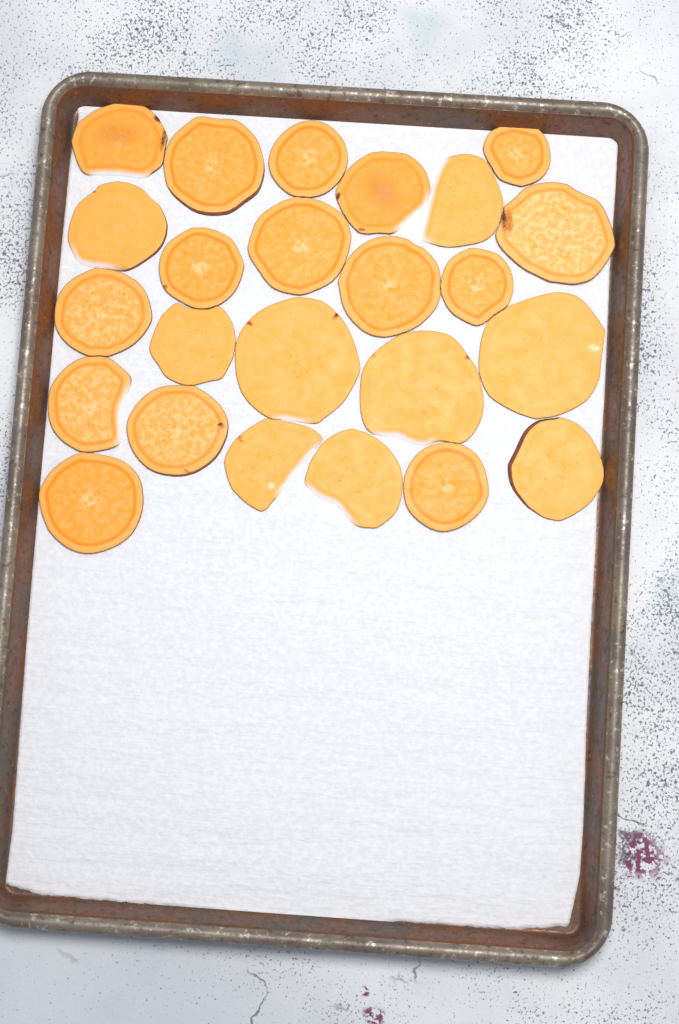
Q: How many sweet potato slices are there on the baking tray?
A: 24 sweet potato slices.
